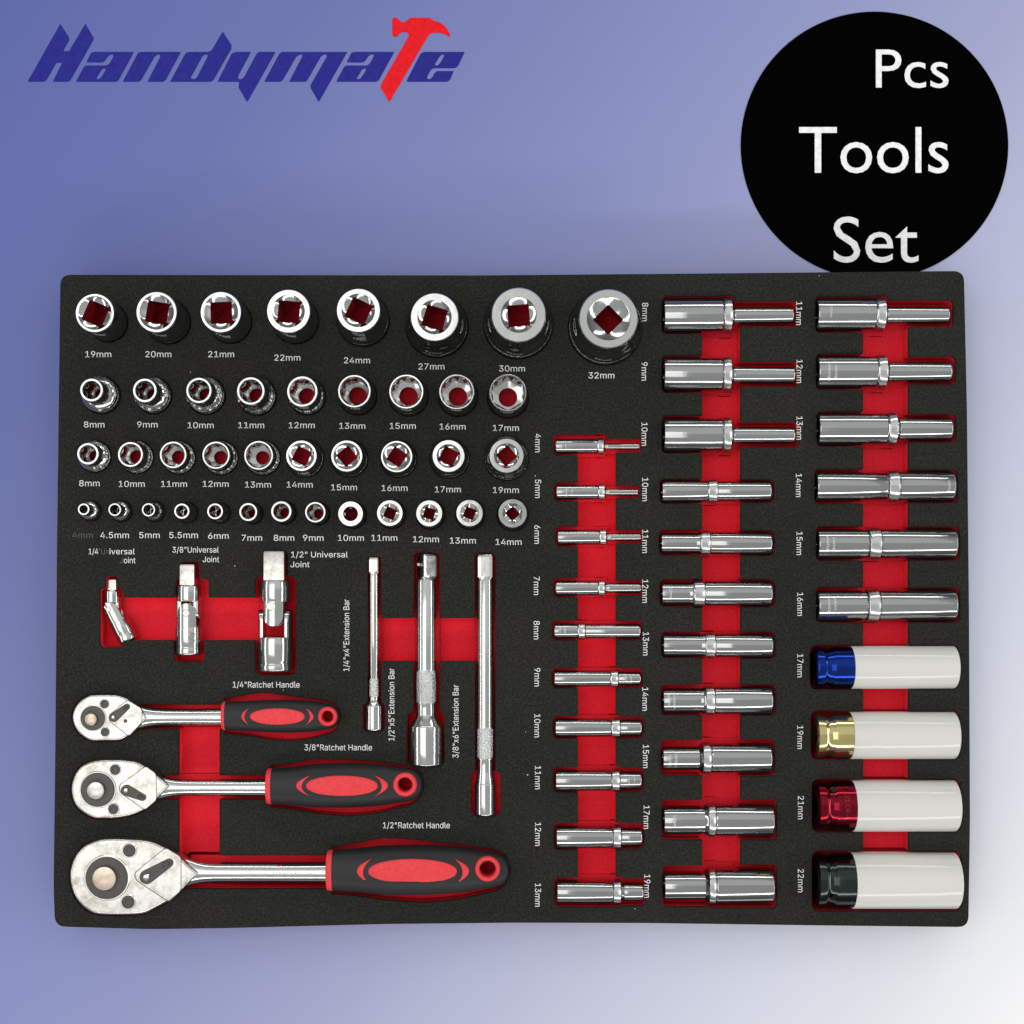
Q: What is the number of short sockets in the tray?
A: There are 40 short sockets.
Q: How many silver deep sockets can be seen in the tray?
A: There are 27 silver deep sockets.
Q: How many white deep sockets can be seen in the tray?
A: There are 4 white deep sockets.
